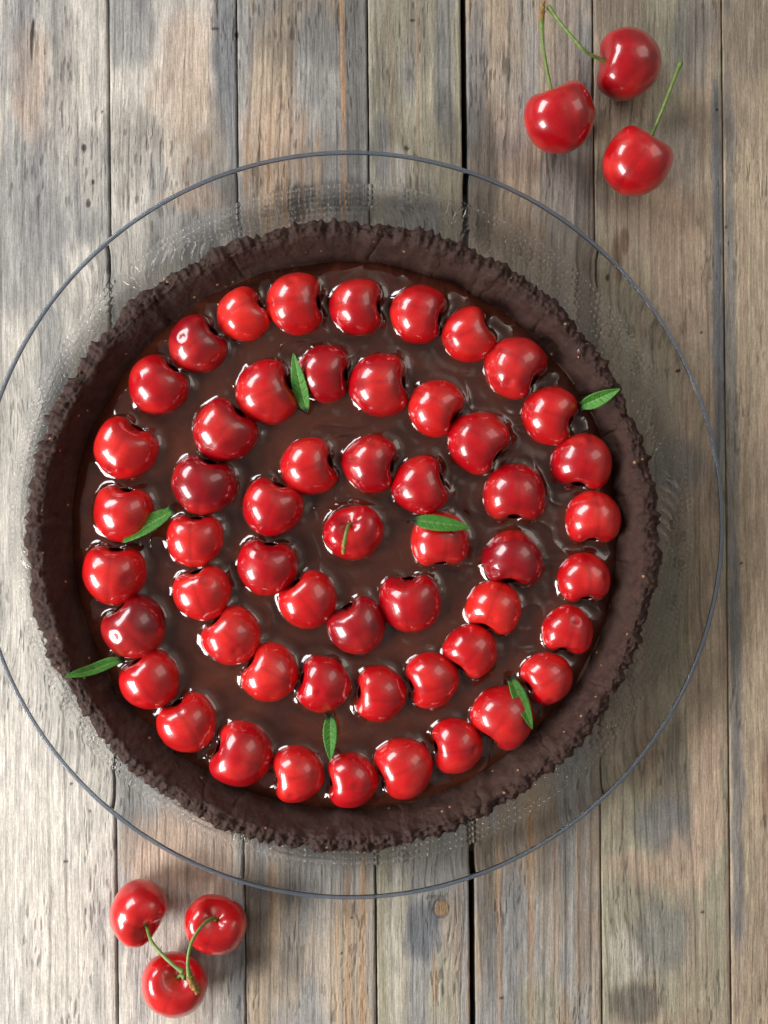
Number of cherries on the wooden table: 60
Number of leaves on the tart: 7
